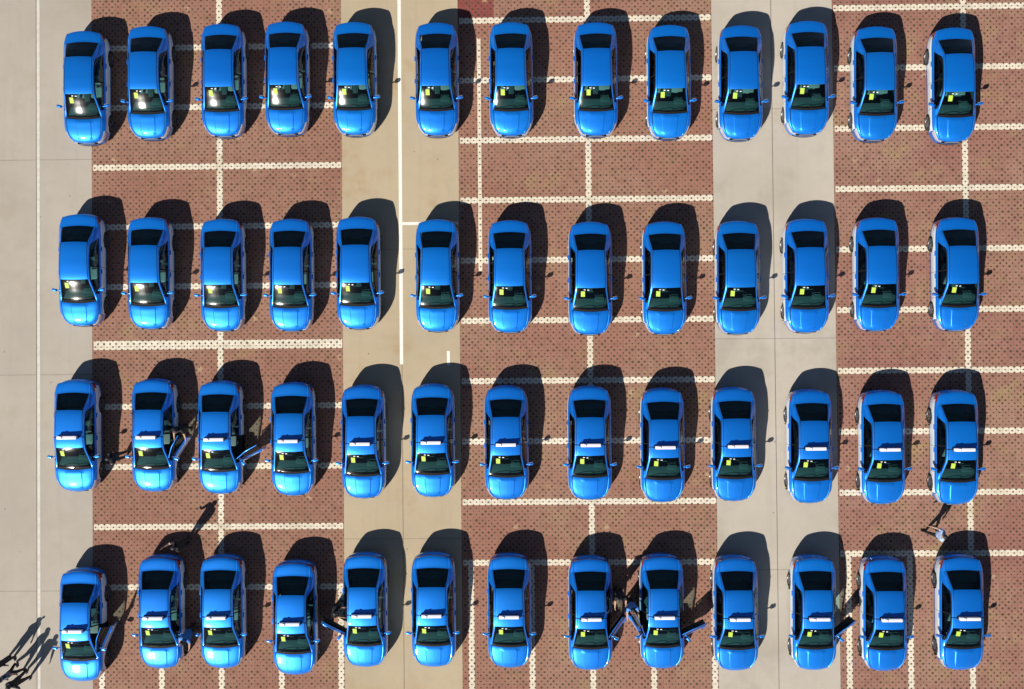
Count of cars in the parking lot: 52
